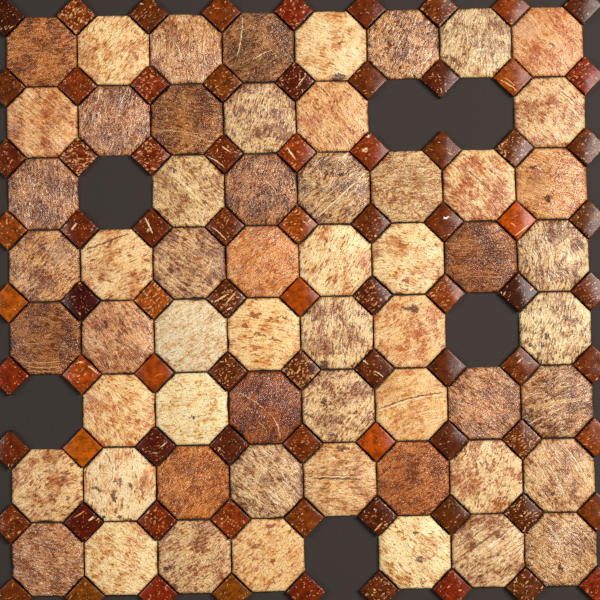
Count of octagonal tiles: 58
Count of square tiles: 81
